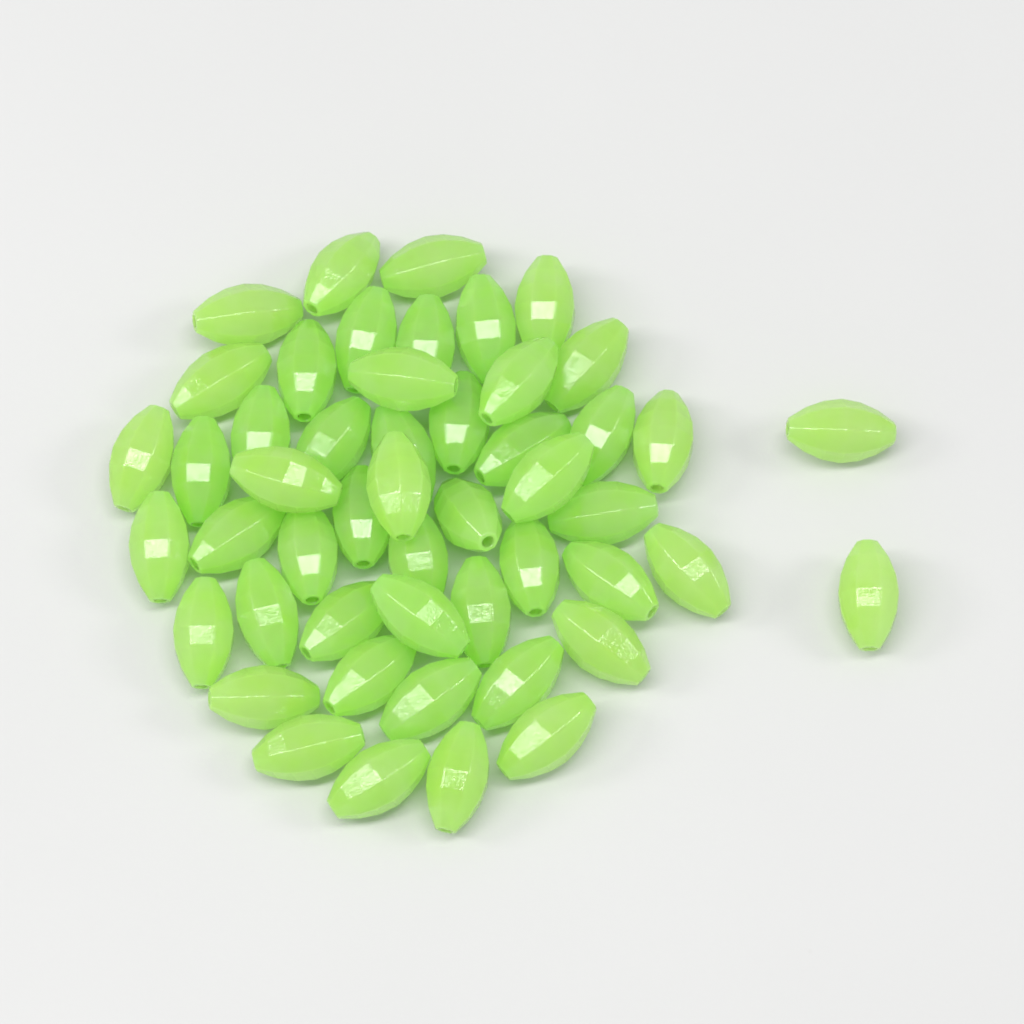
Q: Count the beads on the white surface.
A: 50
